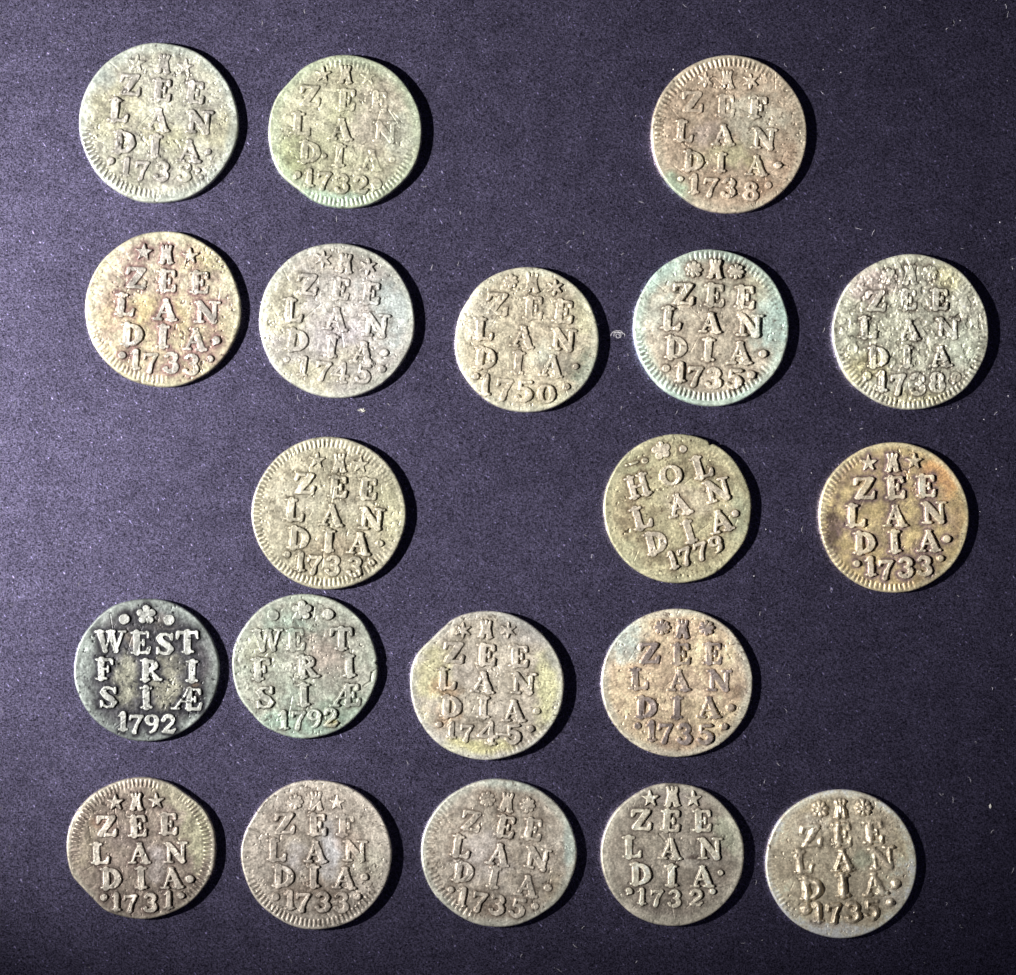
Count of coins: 20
